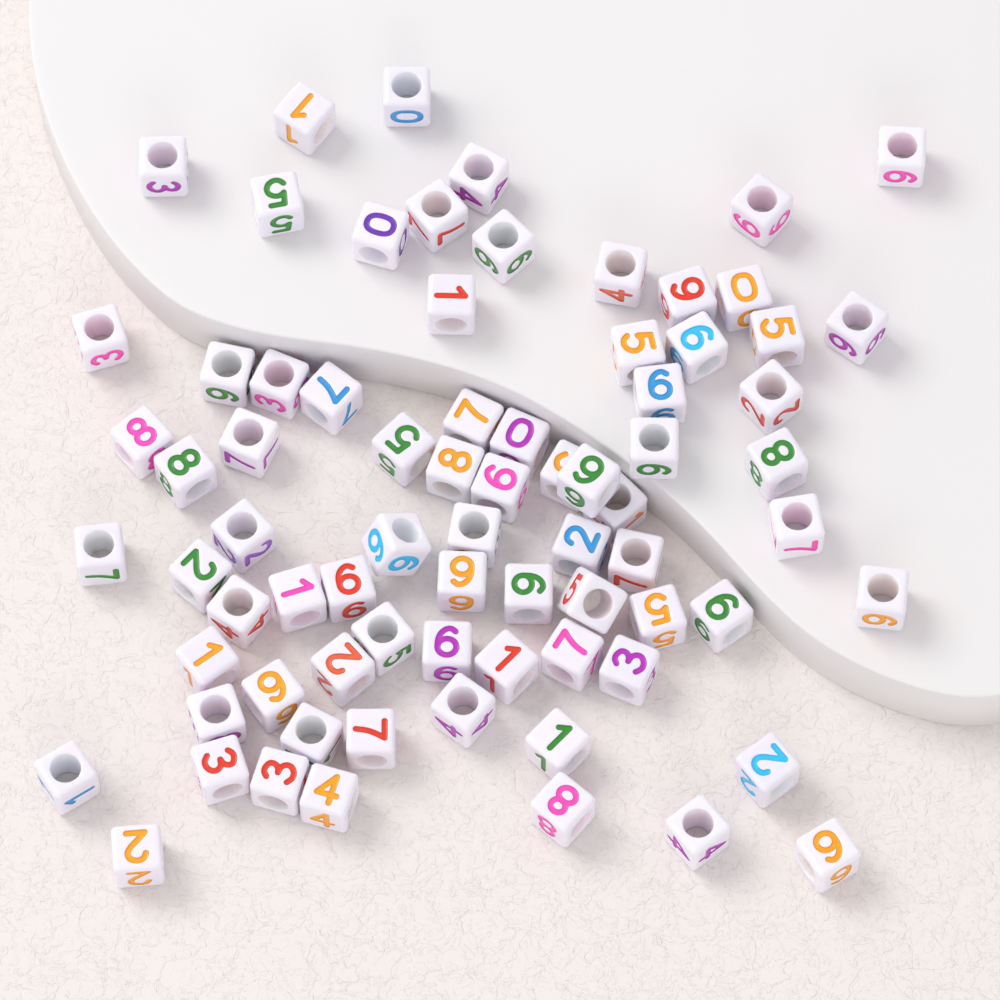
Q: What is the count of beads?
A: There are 76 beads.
